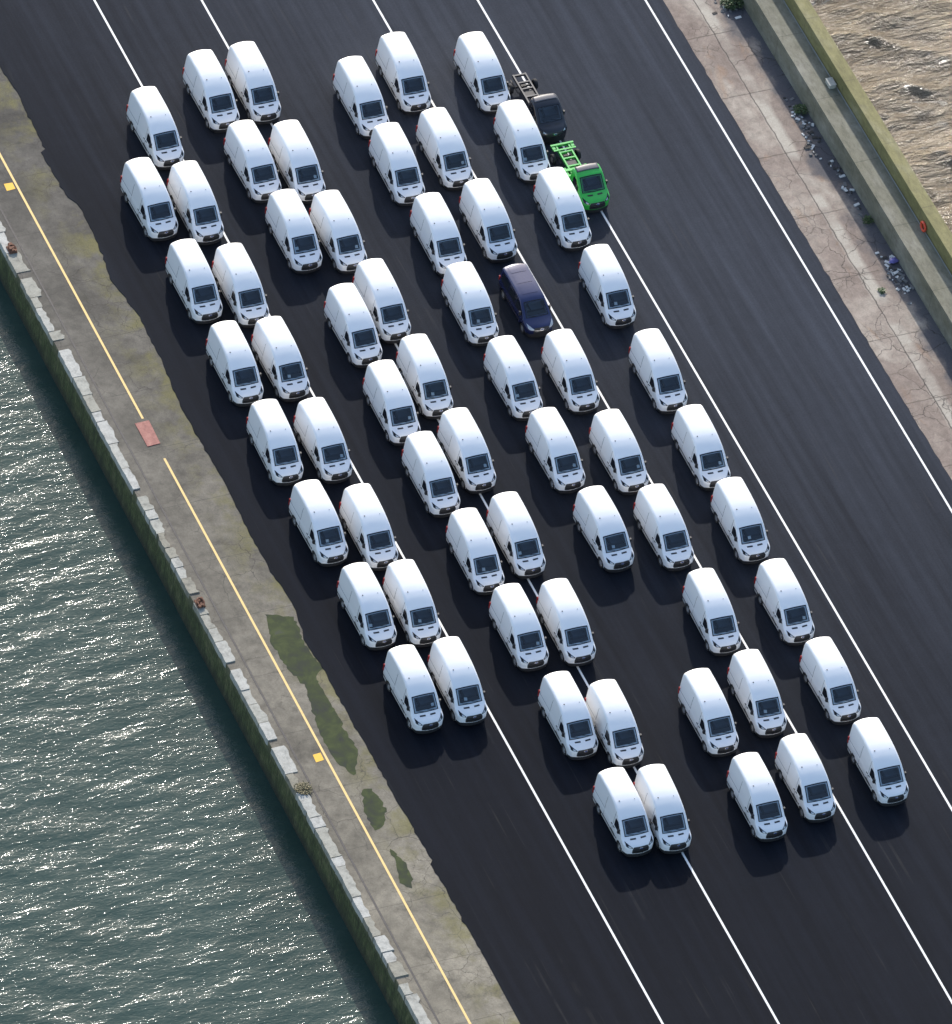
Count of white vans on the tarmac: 63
